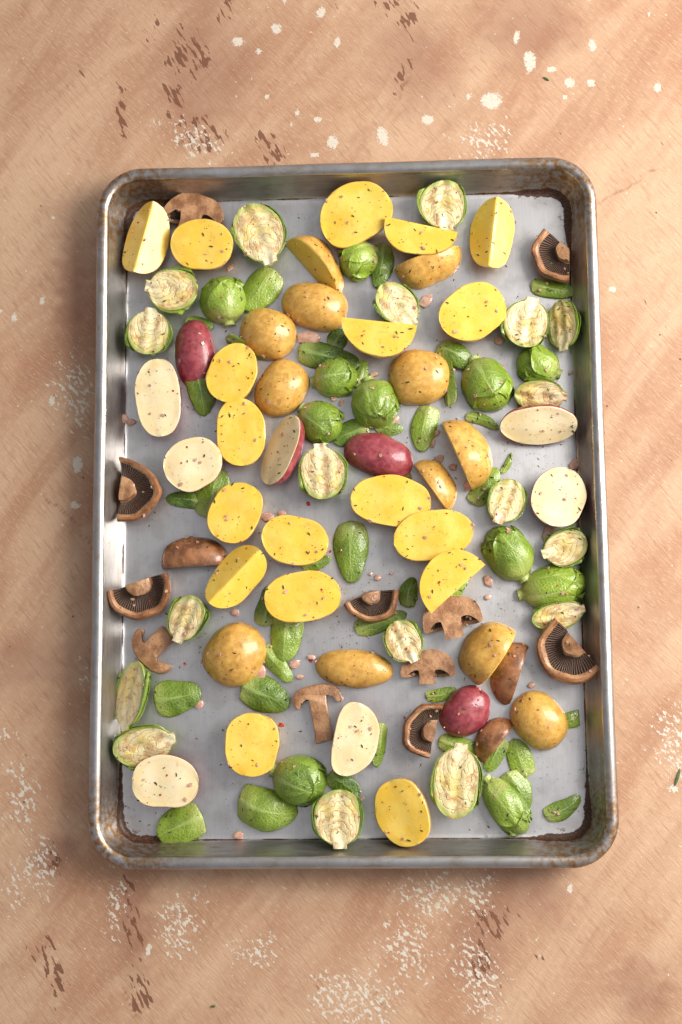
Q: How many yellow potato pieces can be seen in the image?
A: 30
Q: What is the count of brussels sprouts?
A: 29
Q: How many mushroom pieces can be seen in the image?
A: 14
